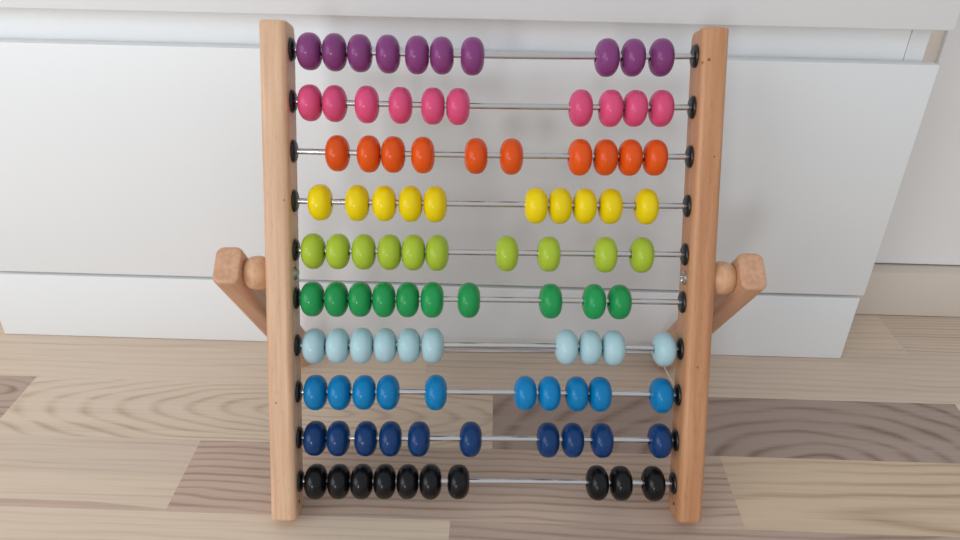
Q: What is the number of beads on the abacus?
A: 100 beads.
